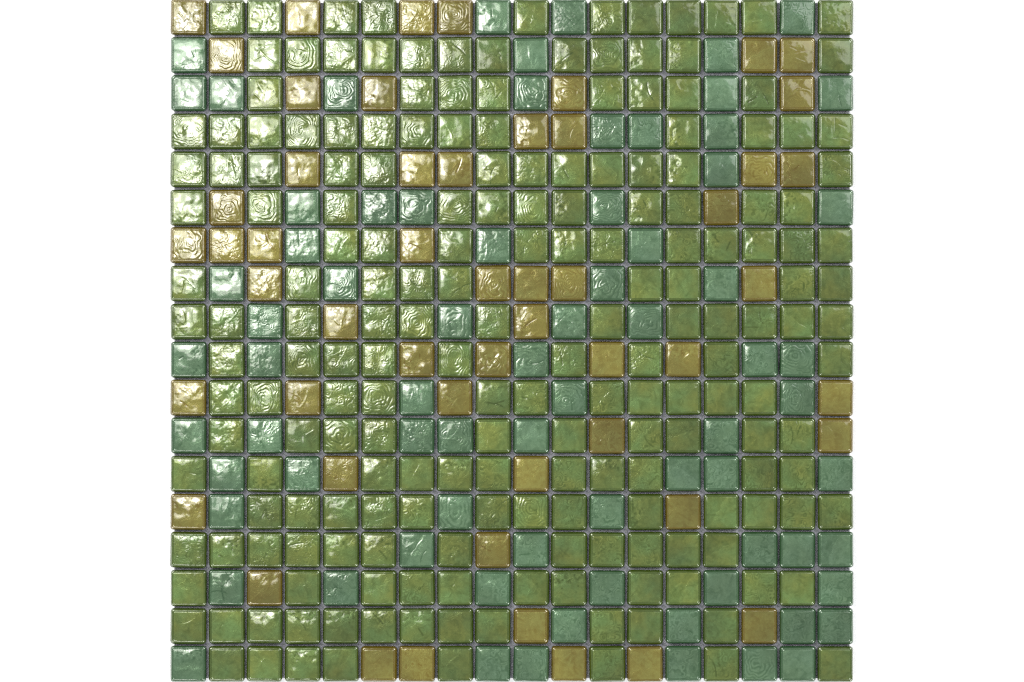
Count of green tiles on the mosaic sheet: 196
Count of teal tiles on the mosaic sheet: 75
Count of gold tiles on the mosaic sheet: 53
